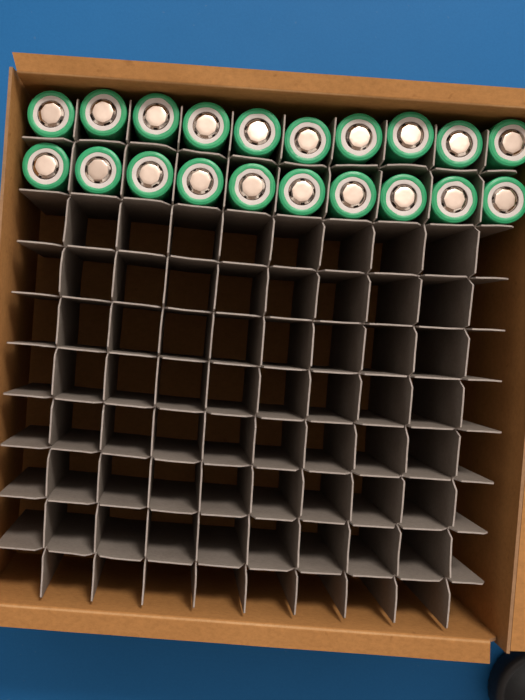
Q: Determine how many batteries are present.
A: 20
